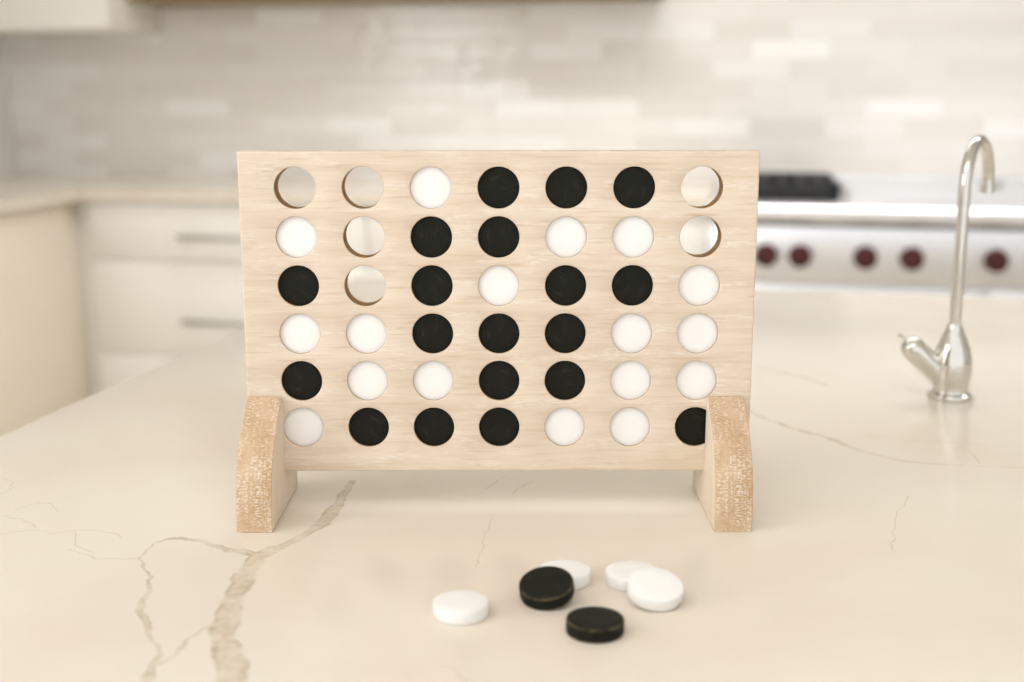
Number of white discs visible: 21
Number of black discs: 21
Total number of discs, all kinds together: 42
